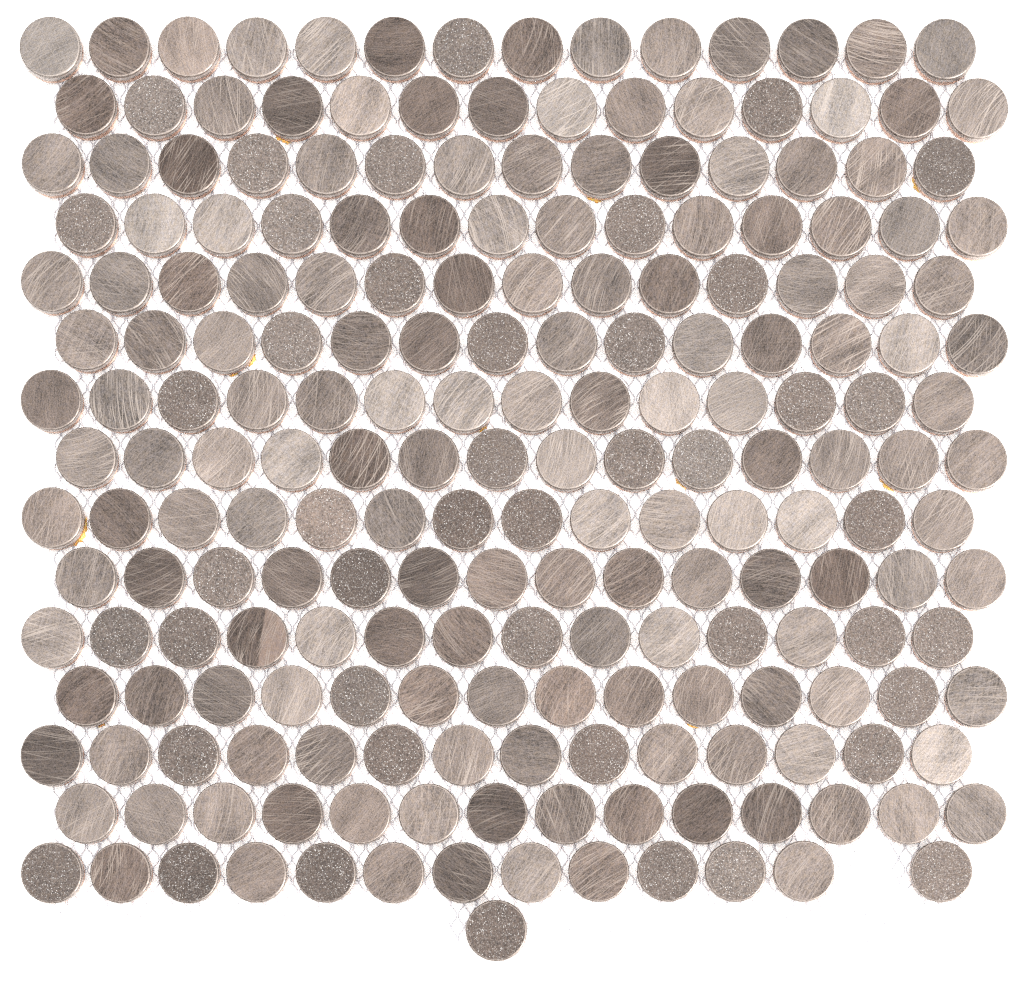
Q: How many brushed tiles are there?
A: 165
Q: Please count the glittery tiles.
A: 45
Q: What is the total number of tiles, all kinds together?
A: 210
